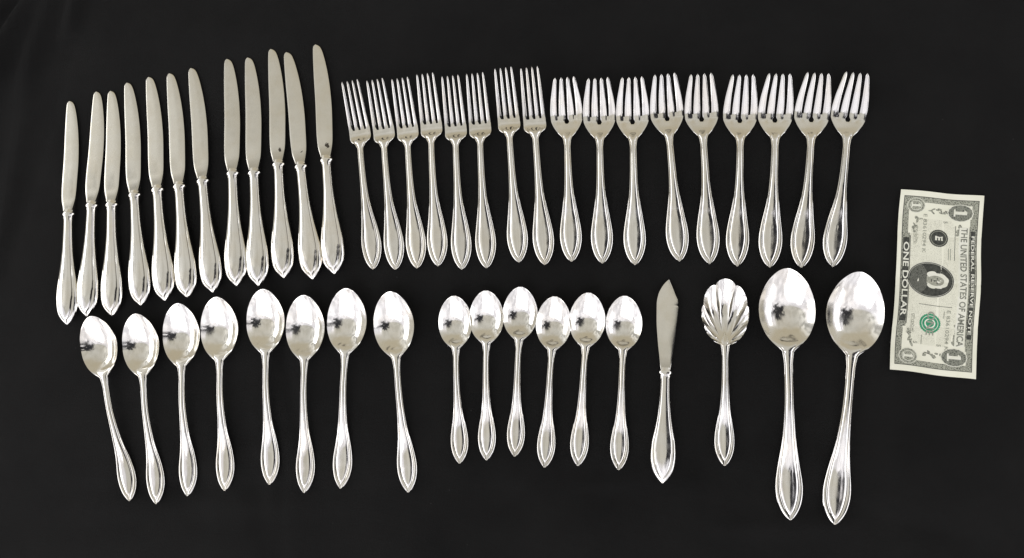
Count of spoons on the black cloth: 17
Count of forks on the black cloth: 17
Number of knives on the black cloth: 13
